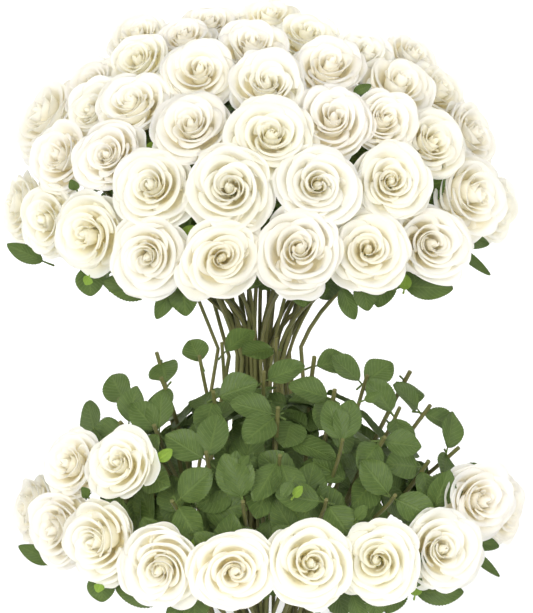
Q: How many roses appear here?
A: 52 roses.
